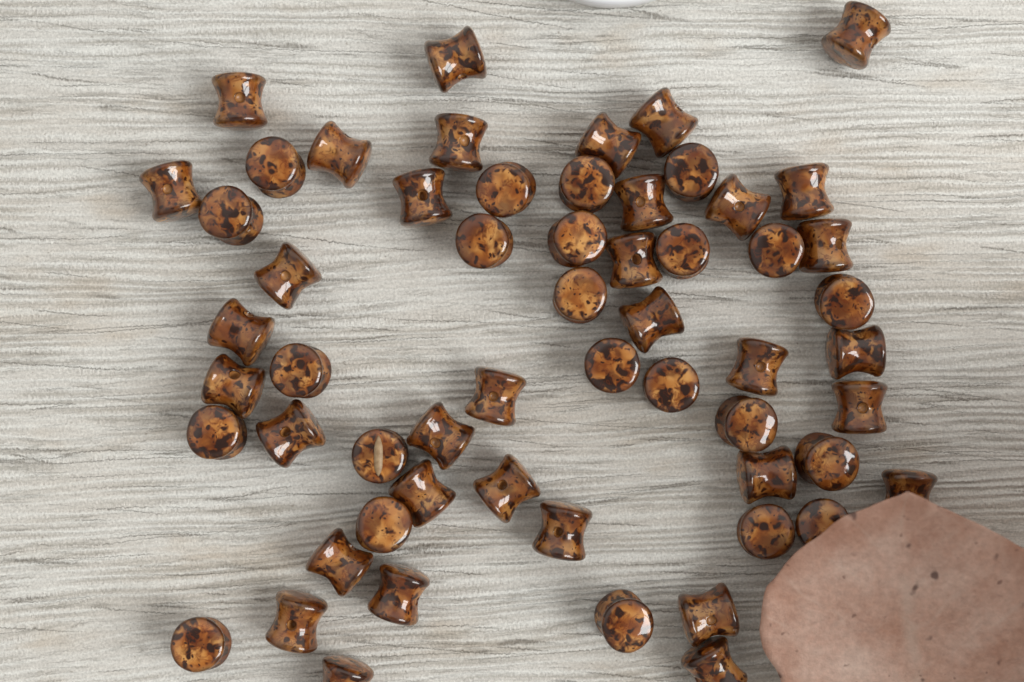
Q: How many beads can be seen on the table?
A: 58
